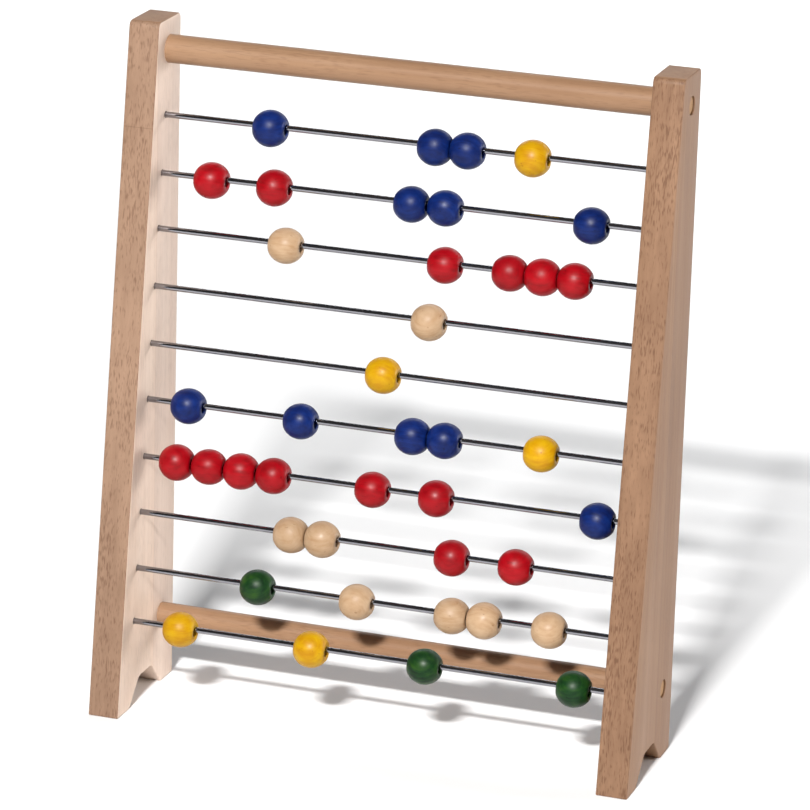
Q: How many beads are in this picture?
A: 41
